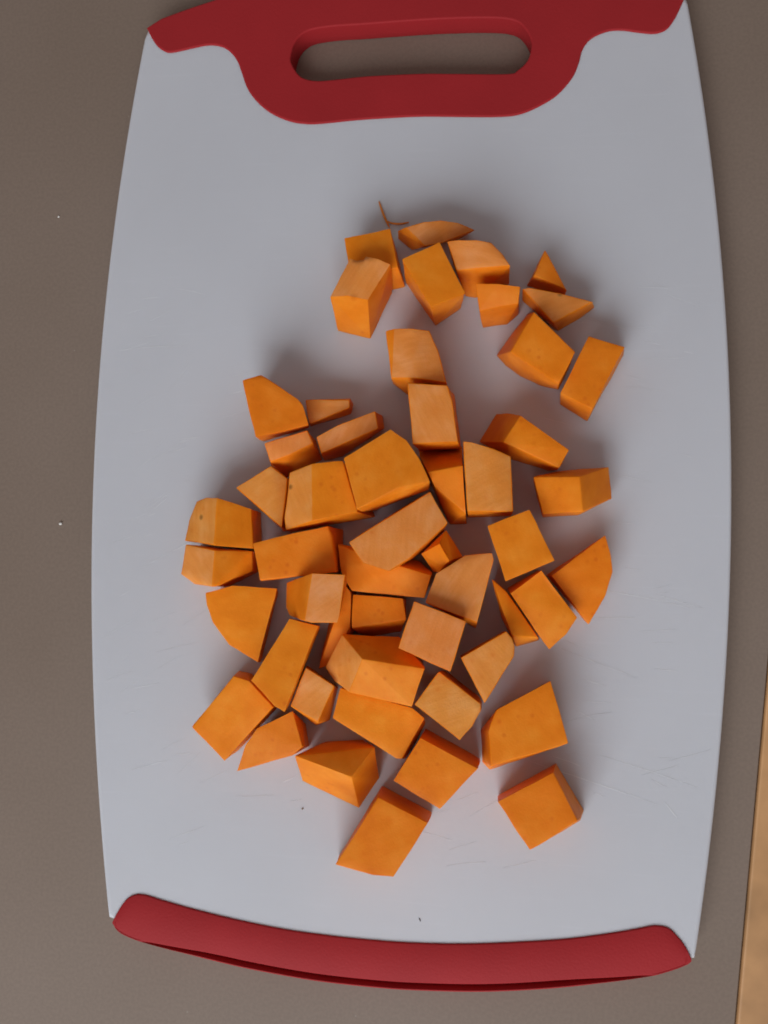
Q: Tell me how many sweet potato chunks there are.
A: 52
